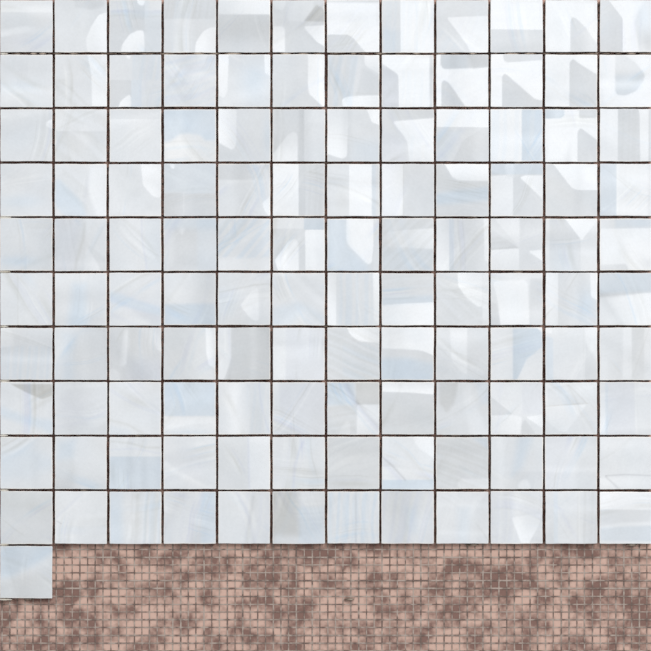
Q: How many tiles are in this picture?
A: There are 121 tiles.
